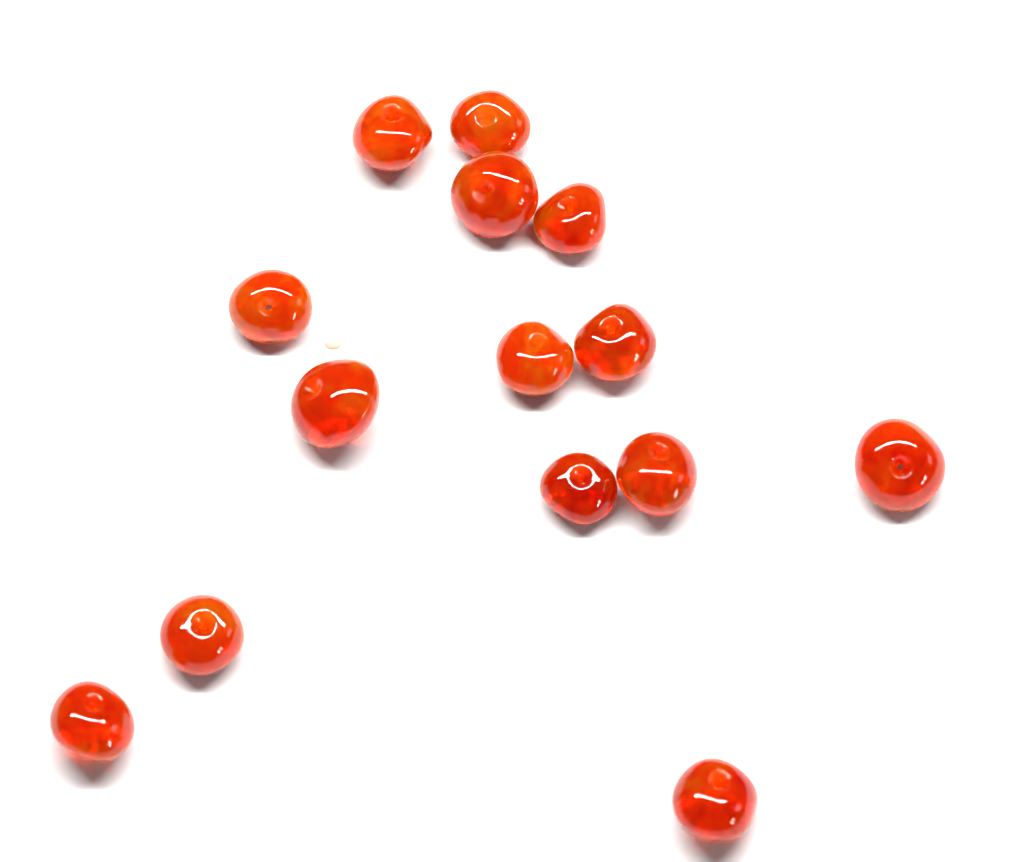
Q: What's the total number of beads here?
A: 14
